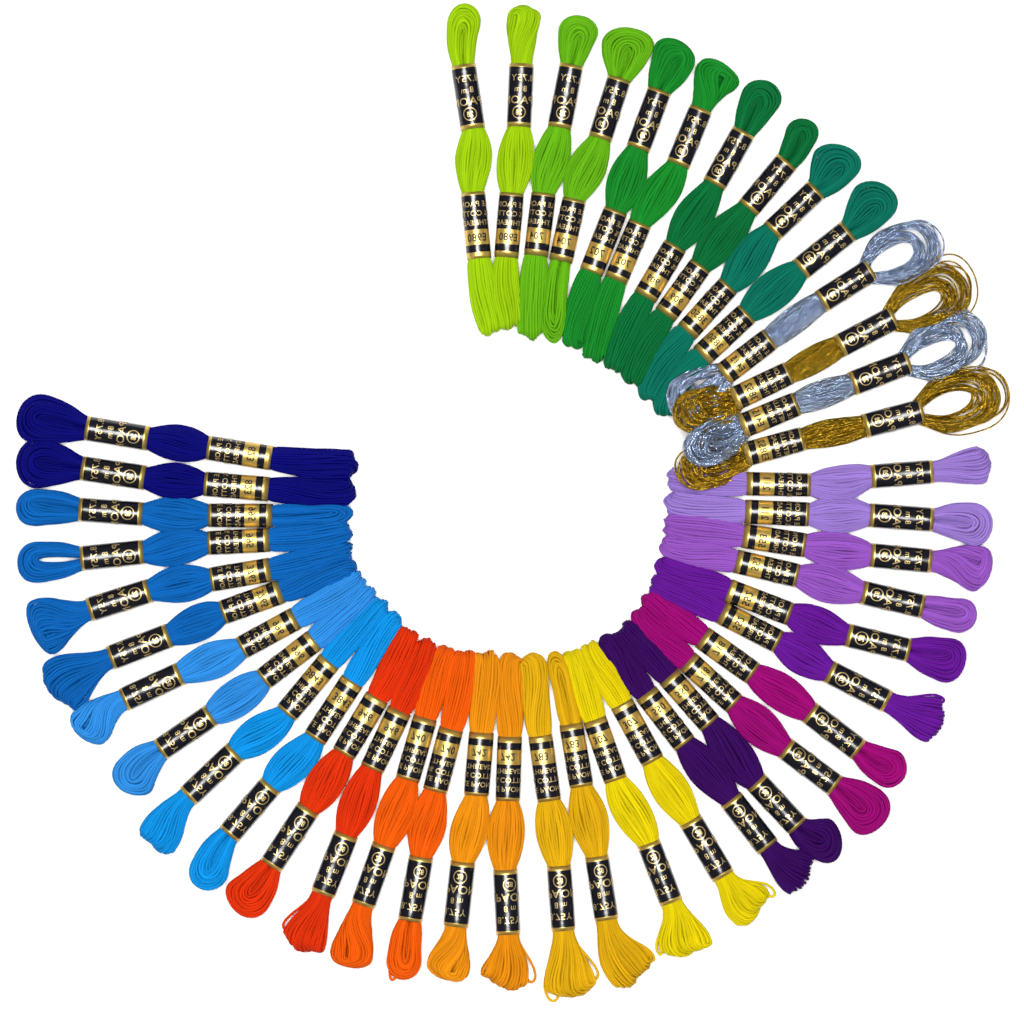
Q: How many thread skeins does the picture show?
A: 44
